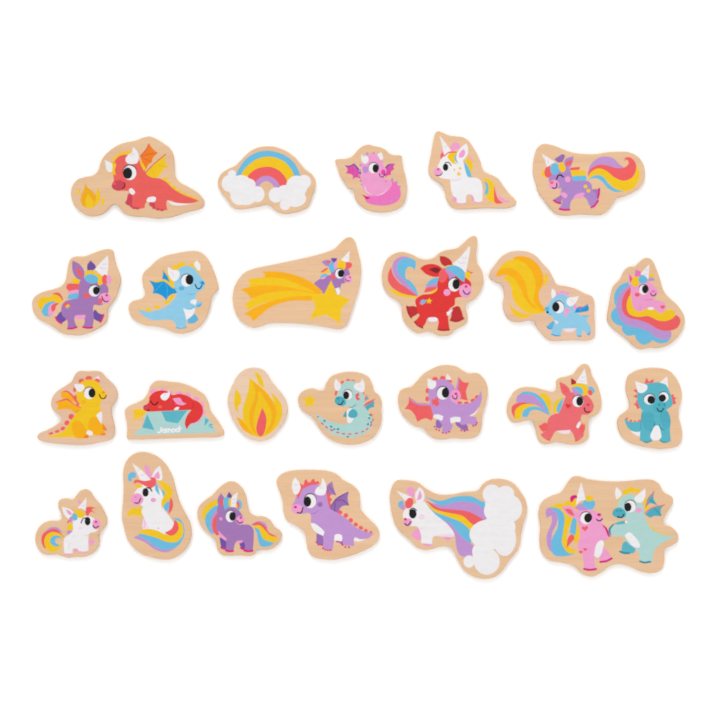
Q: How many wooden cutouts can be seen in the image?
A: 24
